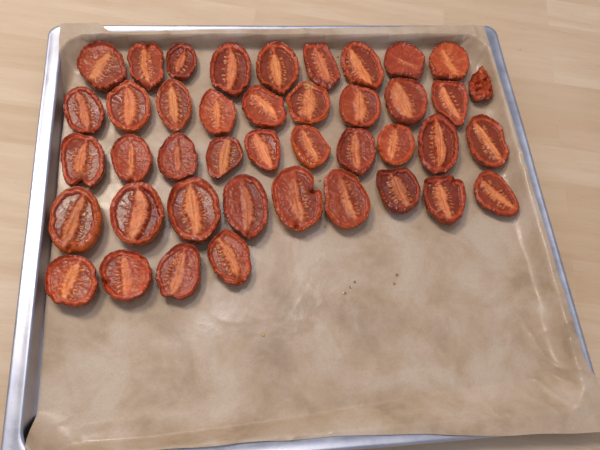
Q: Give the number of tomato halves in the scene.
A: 42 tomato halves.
